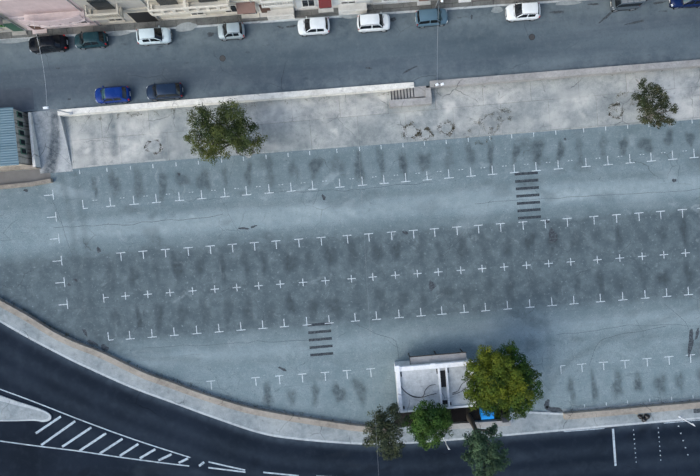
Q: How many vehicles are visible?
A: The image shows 12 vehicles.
